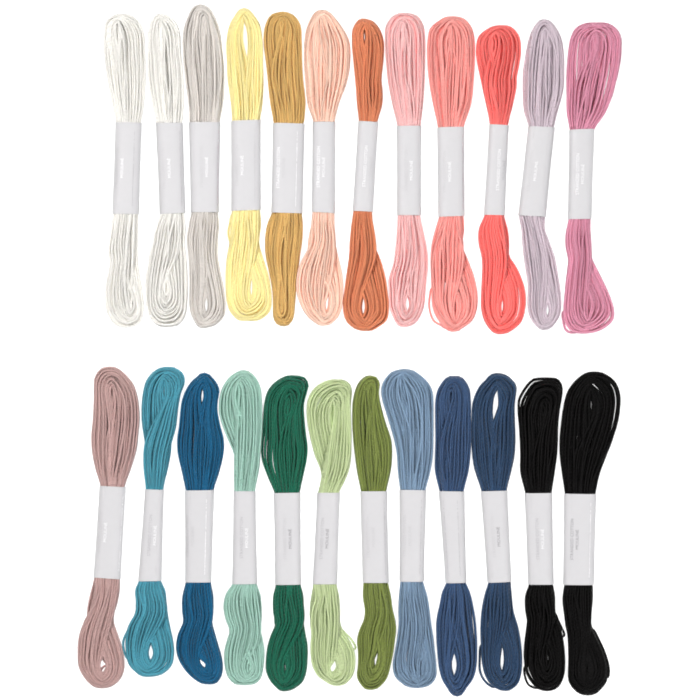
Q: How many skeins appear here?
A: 24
